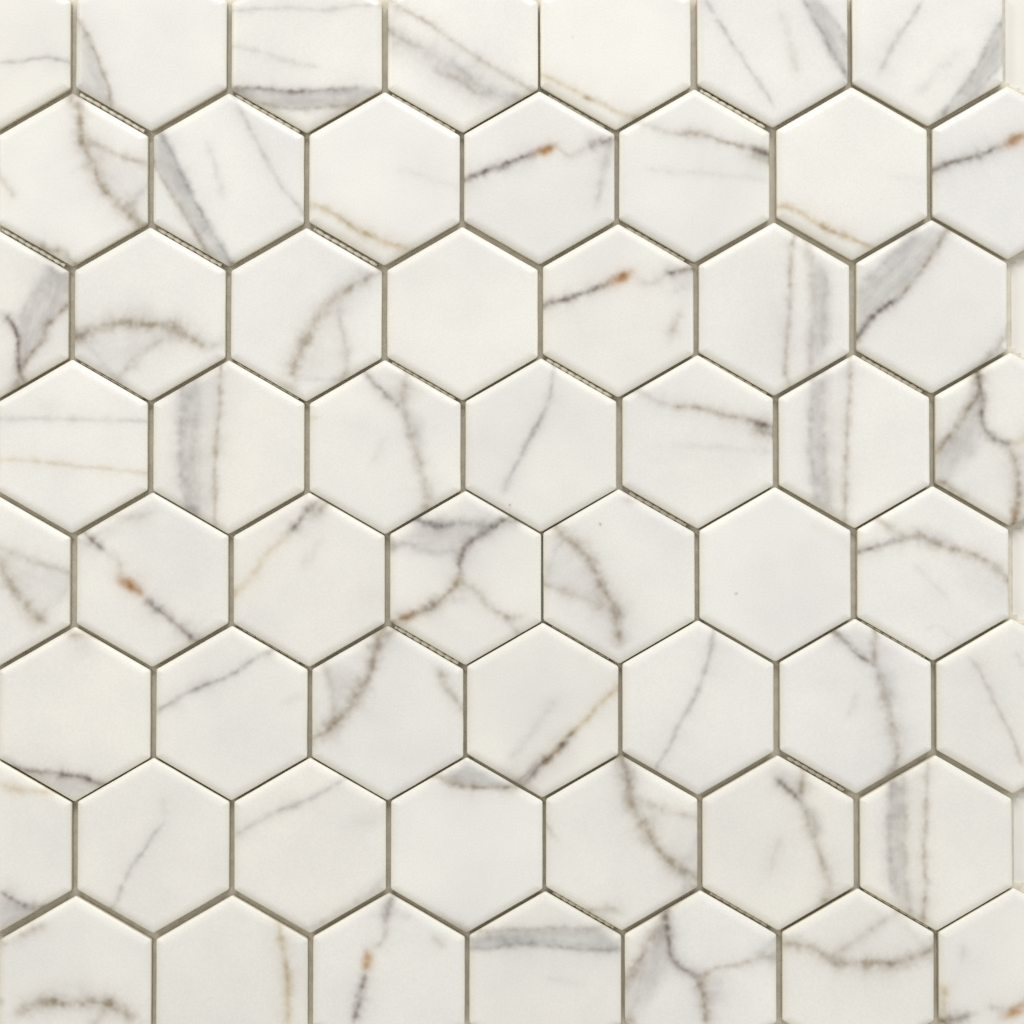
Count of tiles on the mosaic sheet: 56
